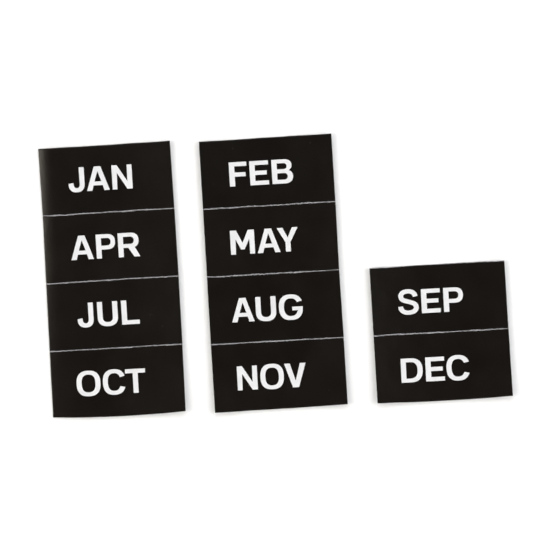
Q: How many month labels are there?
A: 10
